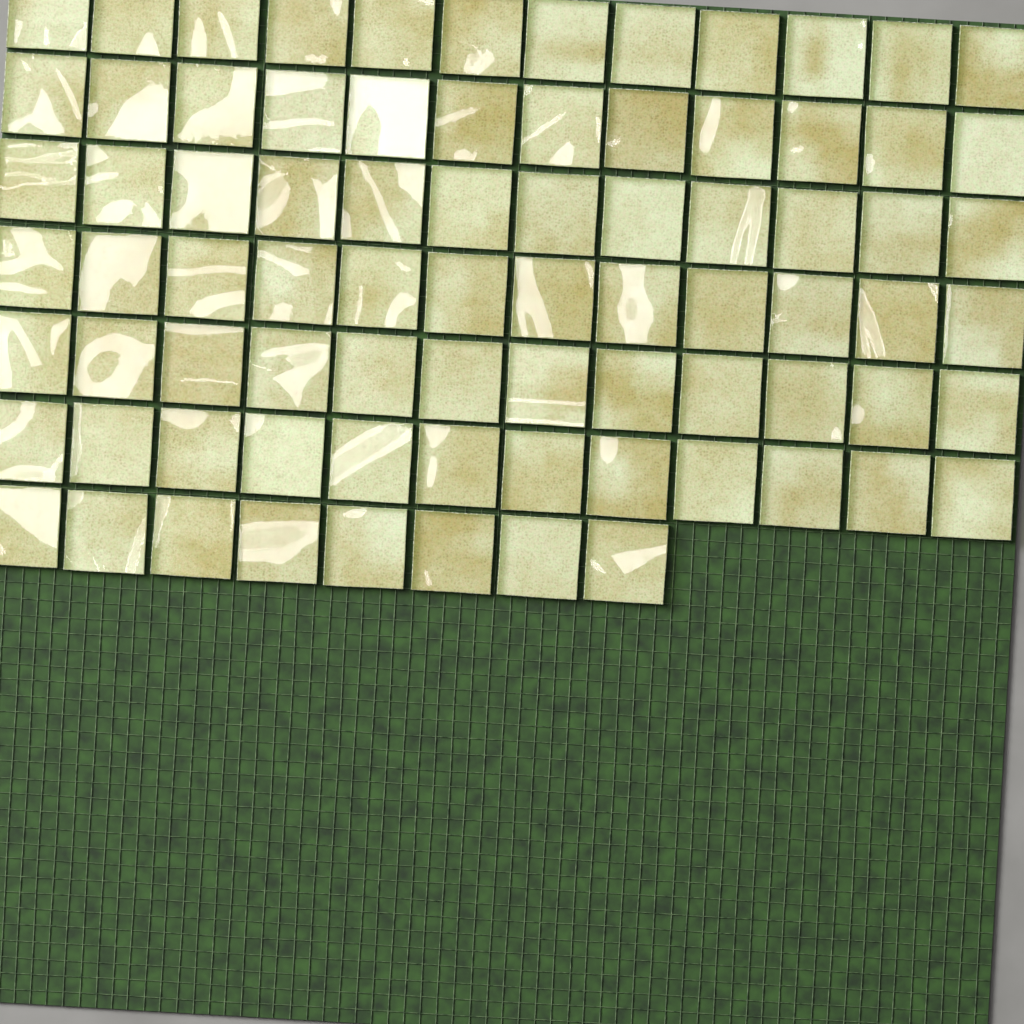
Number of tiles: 80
